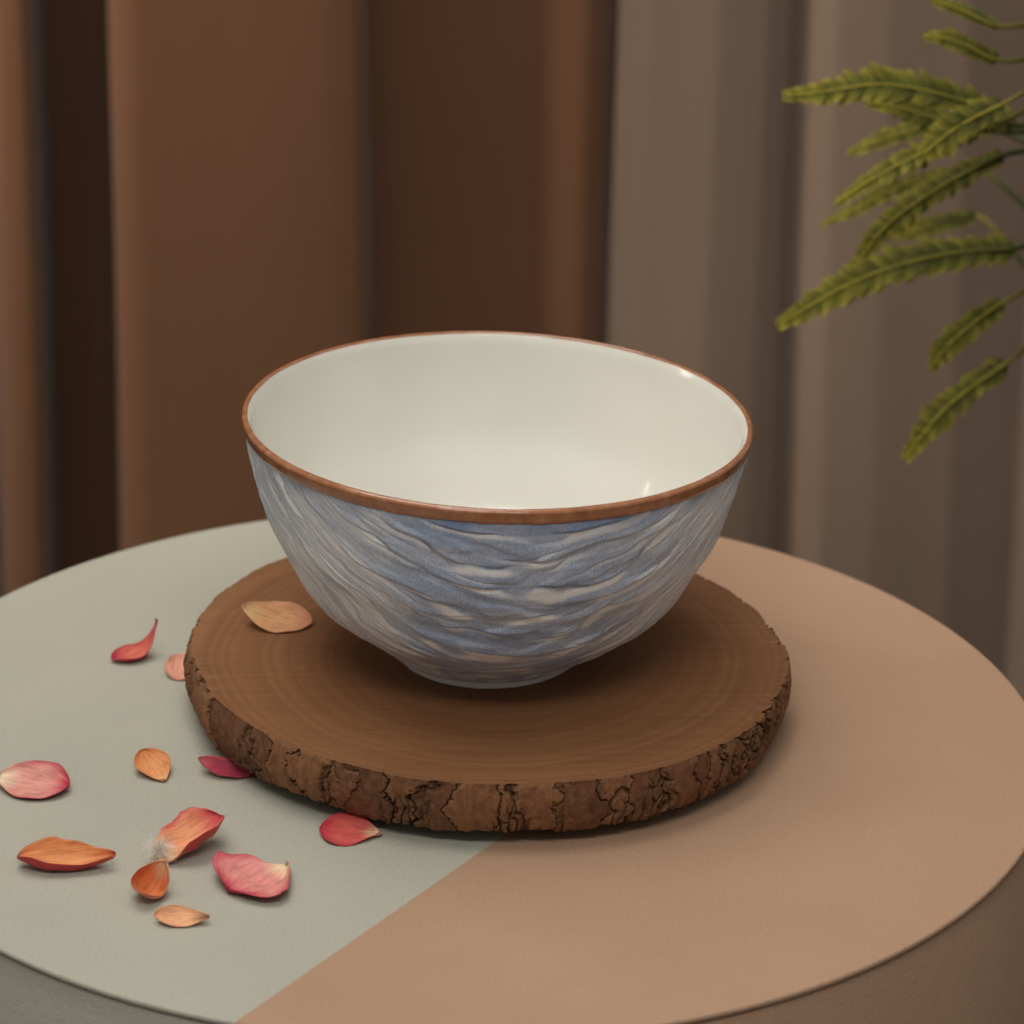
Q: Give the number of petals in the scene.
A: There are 12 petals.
